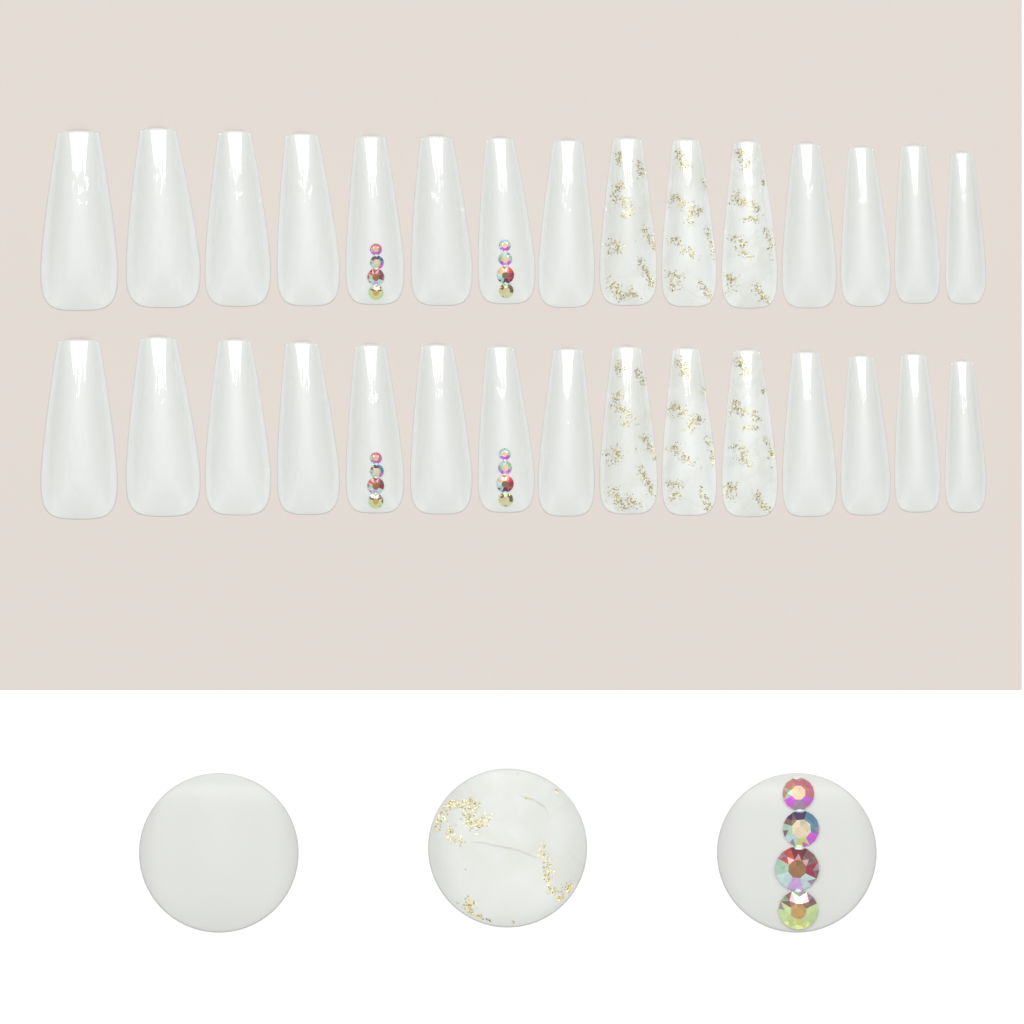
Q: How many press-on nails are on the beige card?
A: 30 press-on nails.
